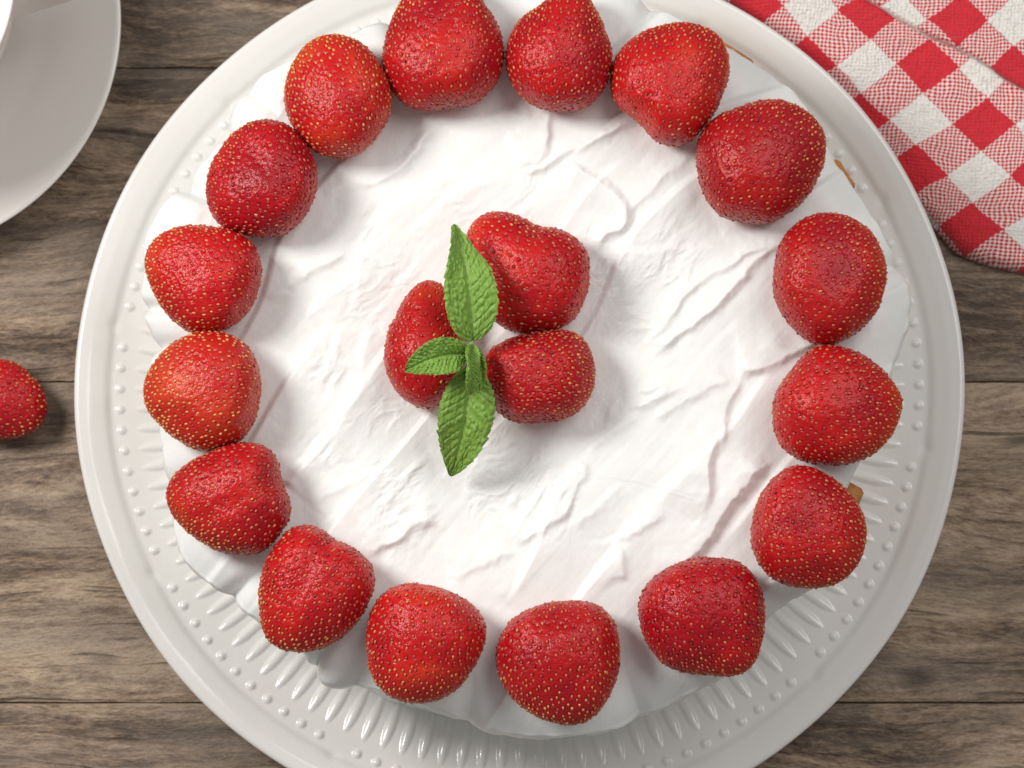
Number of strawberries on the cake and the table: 20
